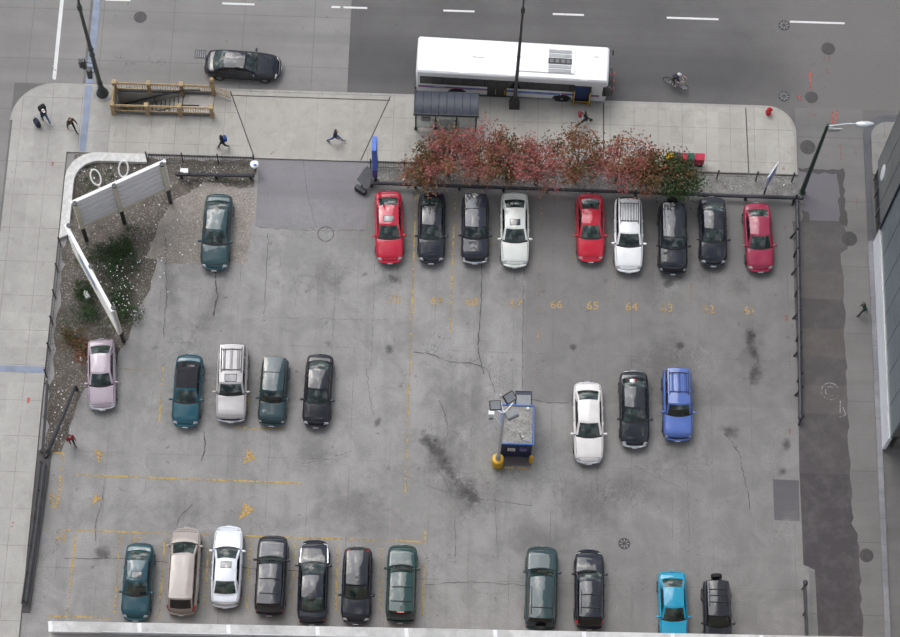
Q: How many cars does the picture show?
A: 30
